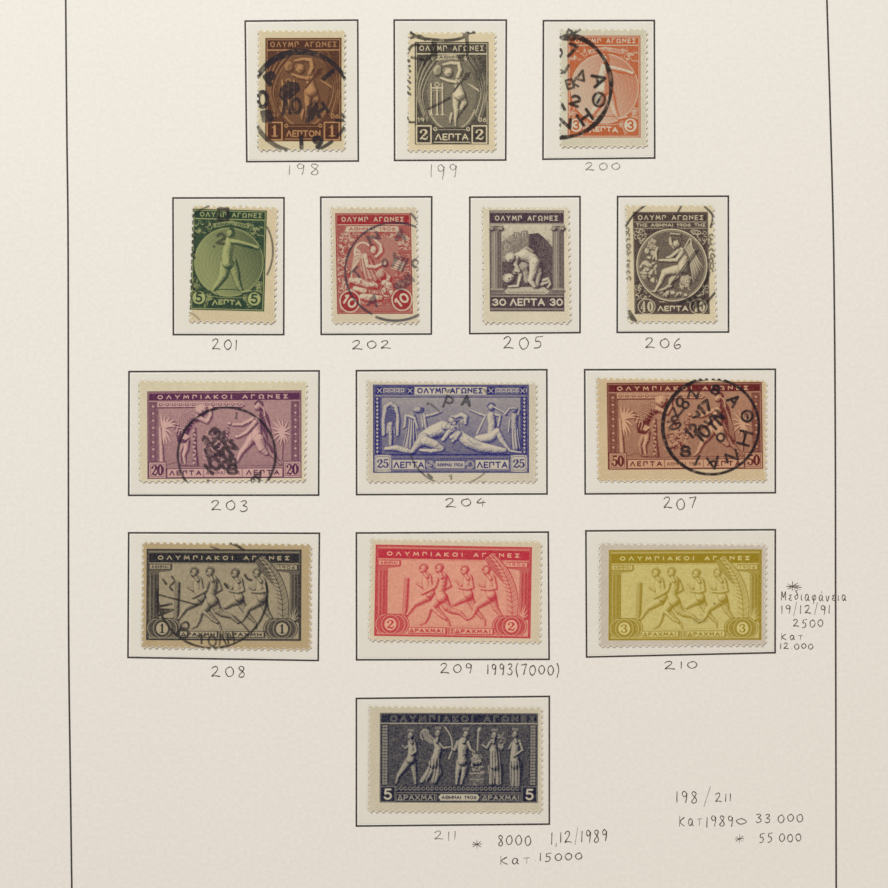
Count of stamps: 14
